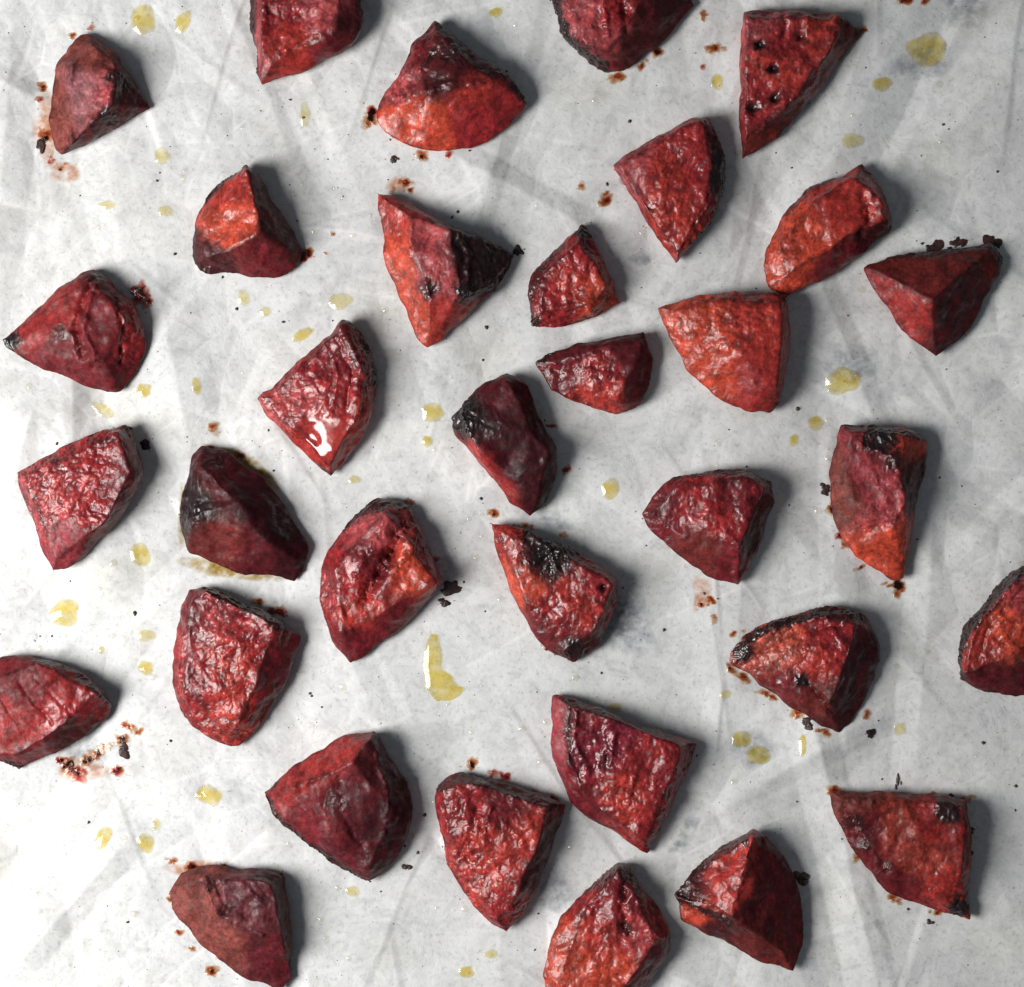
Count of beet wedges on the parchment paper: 33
